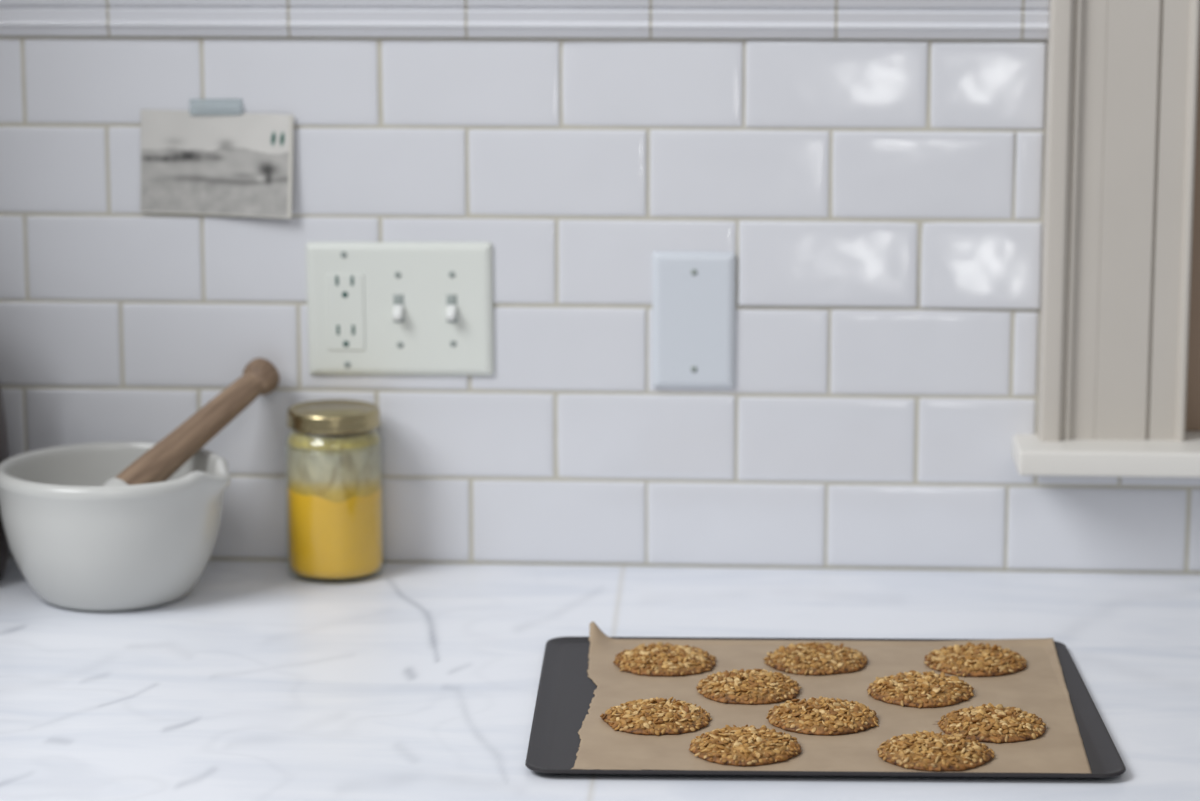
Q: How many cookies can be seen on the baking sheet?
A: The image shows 10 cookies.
